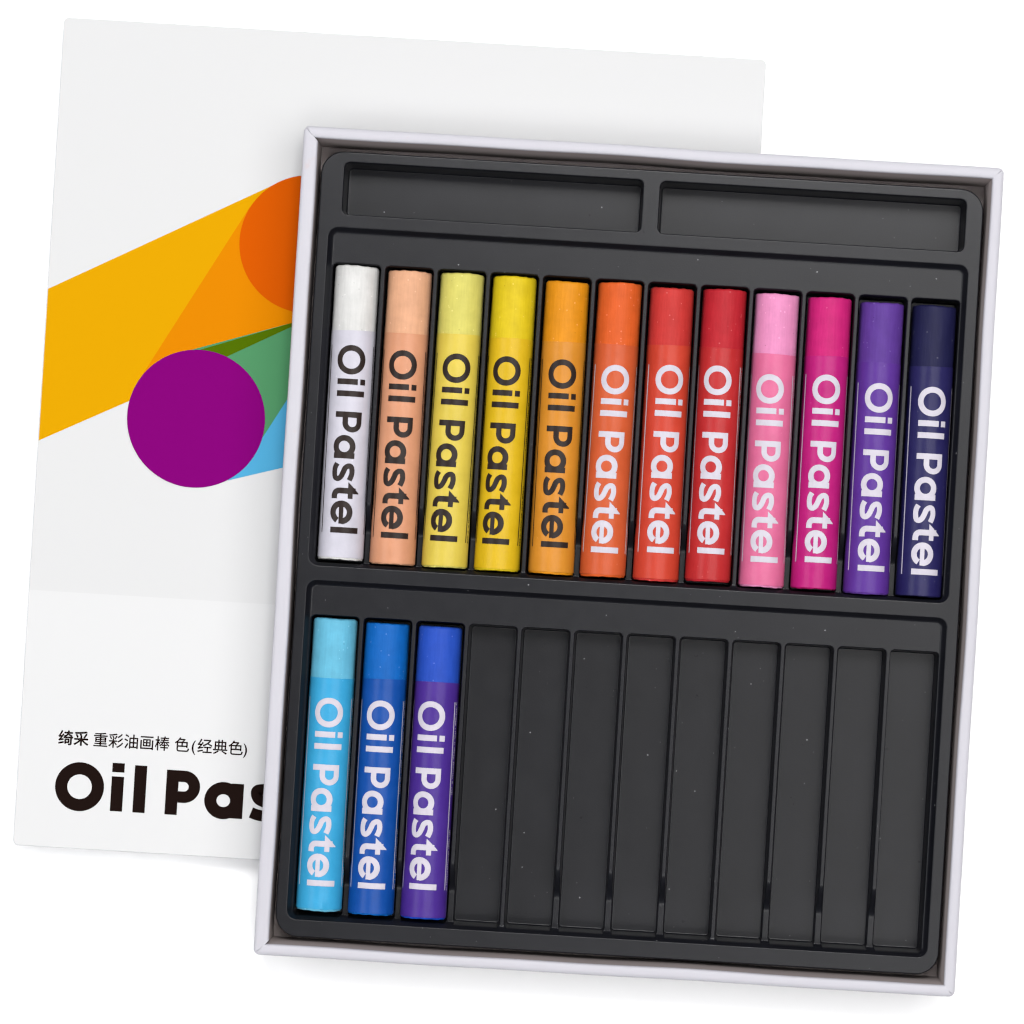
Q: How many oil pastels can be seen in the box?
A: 15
